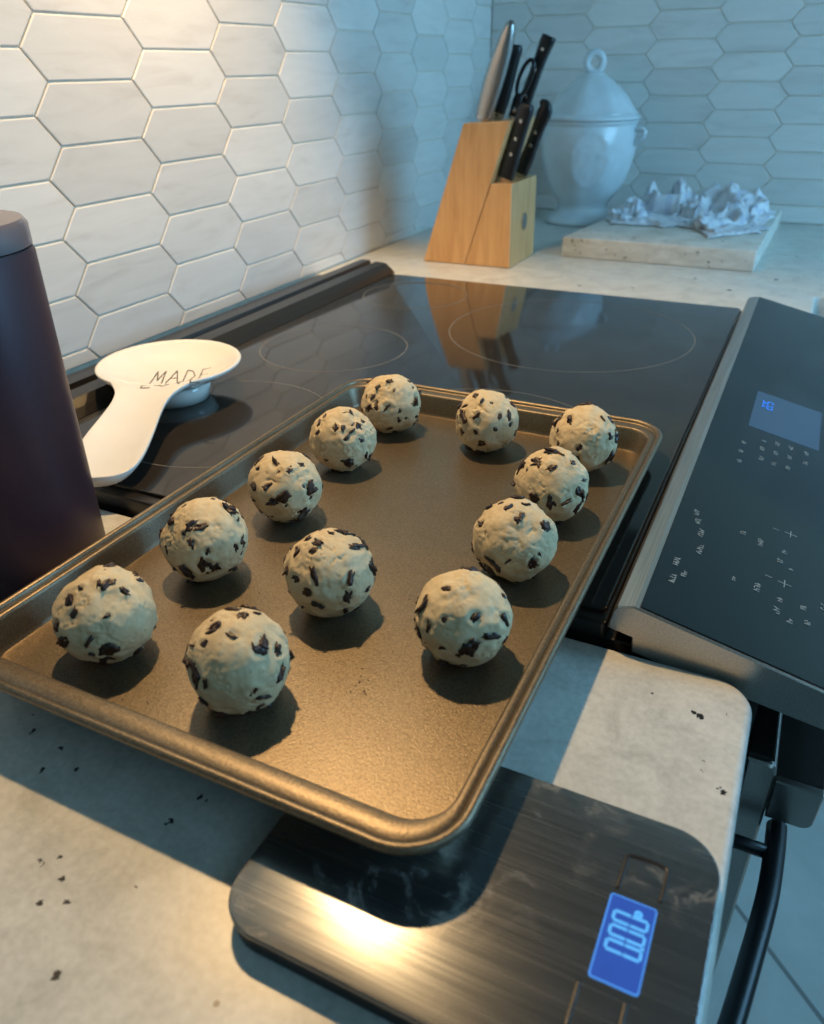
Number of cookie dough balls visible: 12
